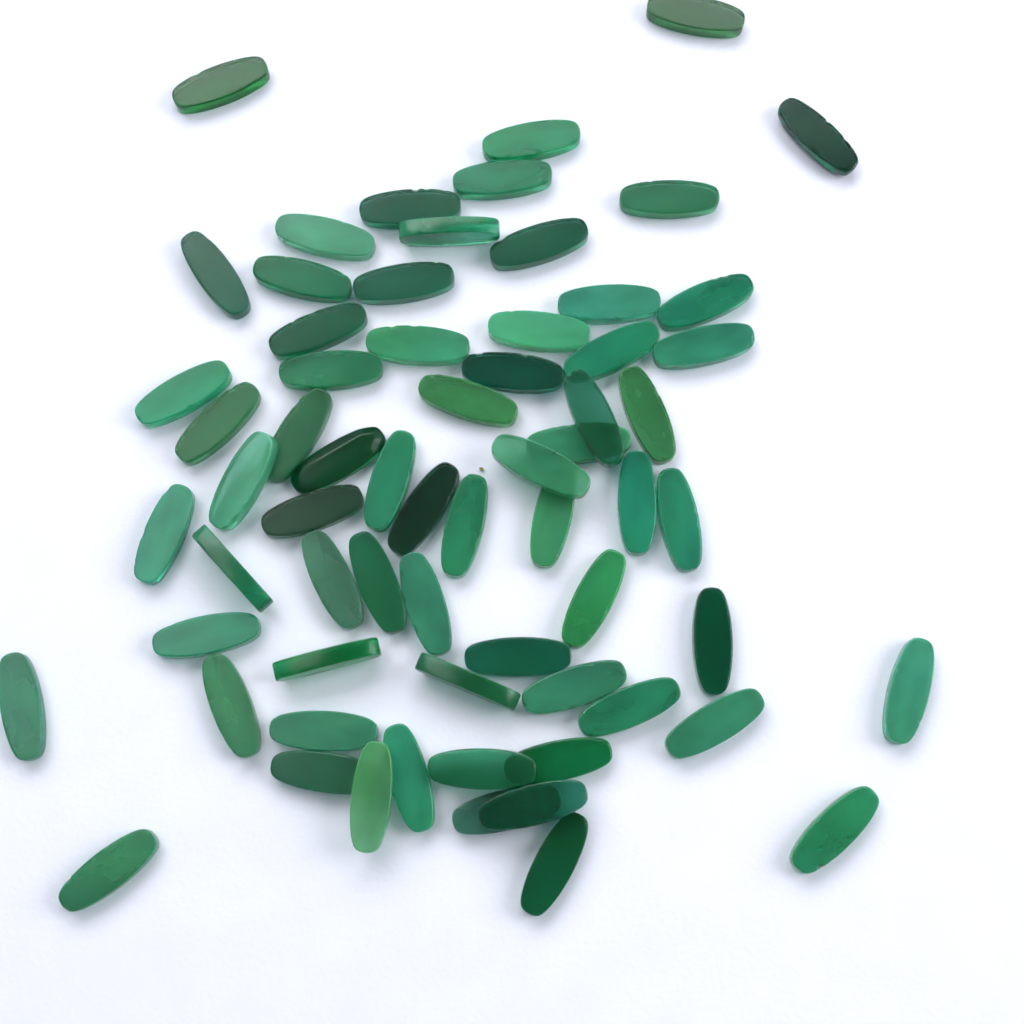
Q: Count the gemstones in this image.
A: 67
